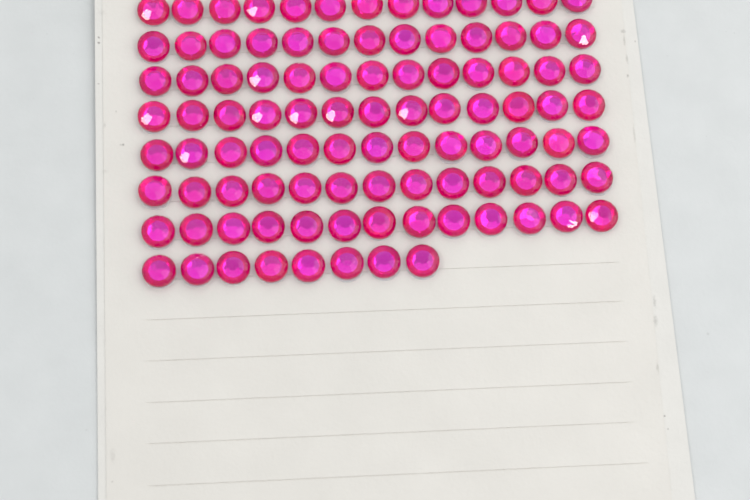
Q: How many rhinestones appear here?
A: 99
